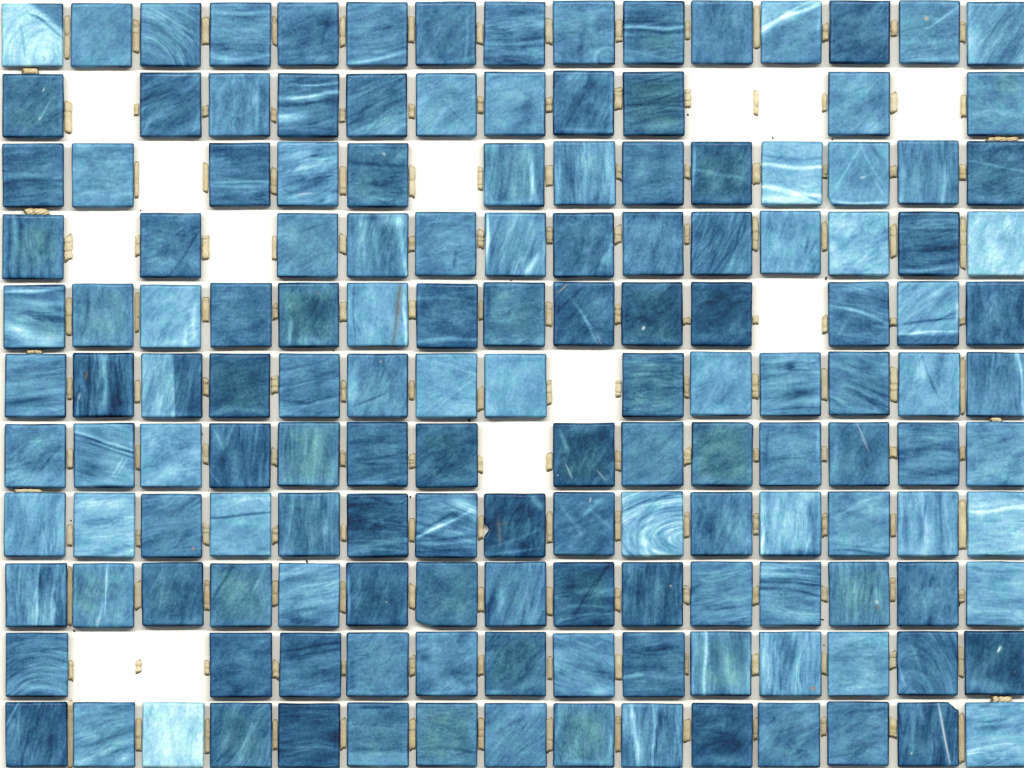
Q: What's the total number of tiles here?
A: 152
